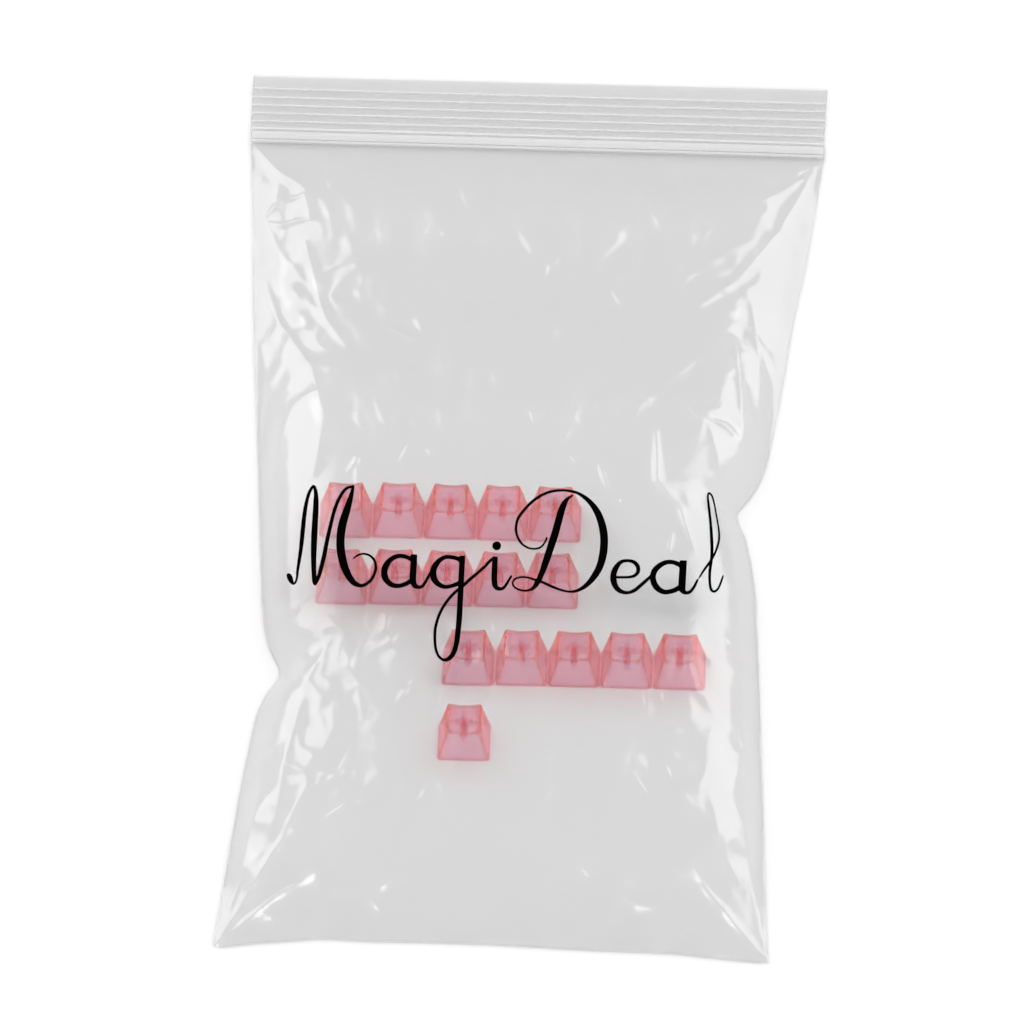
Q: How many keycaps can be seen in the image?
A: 16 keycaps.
